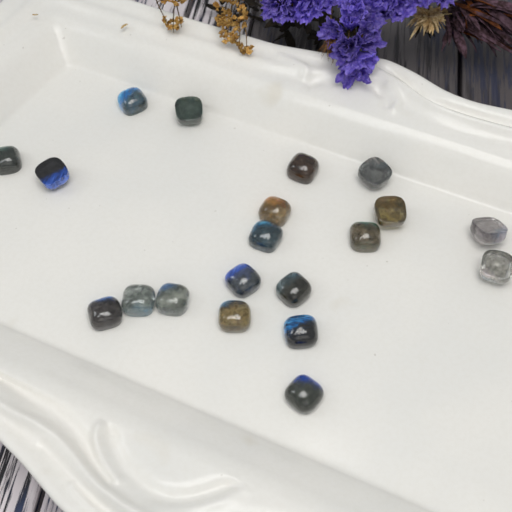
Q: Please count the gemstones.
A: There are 20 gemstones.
